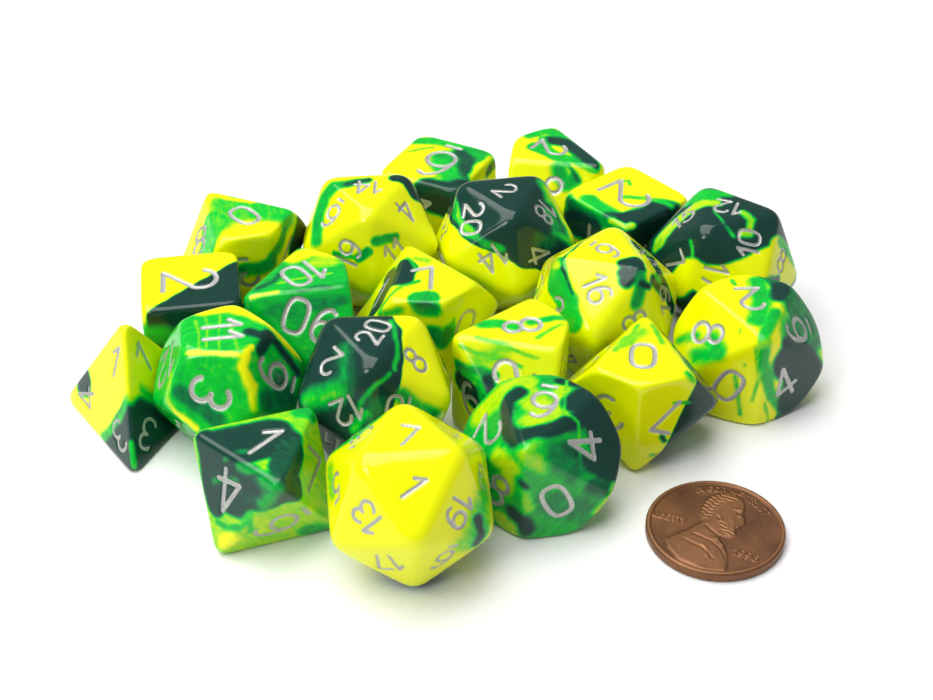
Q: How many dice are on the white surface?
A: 20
